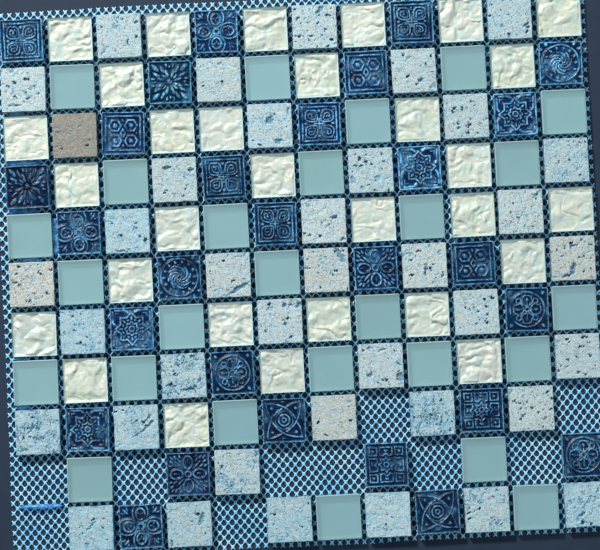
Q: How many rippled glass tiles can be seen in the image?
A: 30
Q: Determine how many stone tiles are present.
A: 38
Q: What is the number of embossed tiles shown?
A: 28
